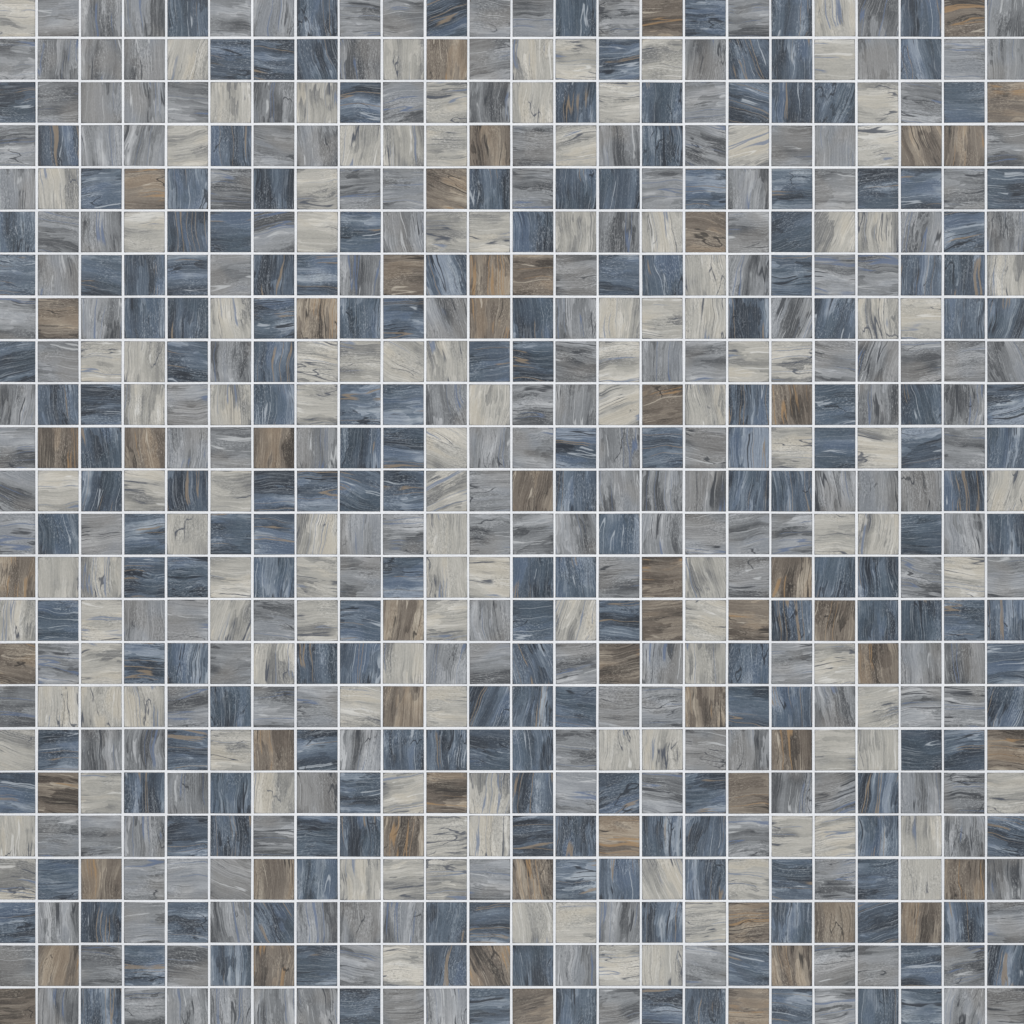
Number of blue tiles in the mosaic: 197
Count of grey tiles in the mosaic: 200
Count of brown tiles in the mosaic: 56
